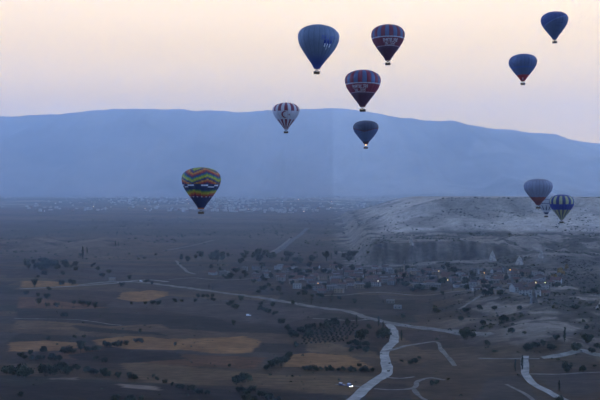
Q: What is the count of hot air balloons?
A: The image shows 11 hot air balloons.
